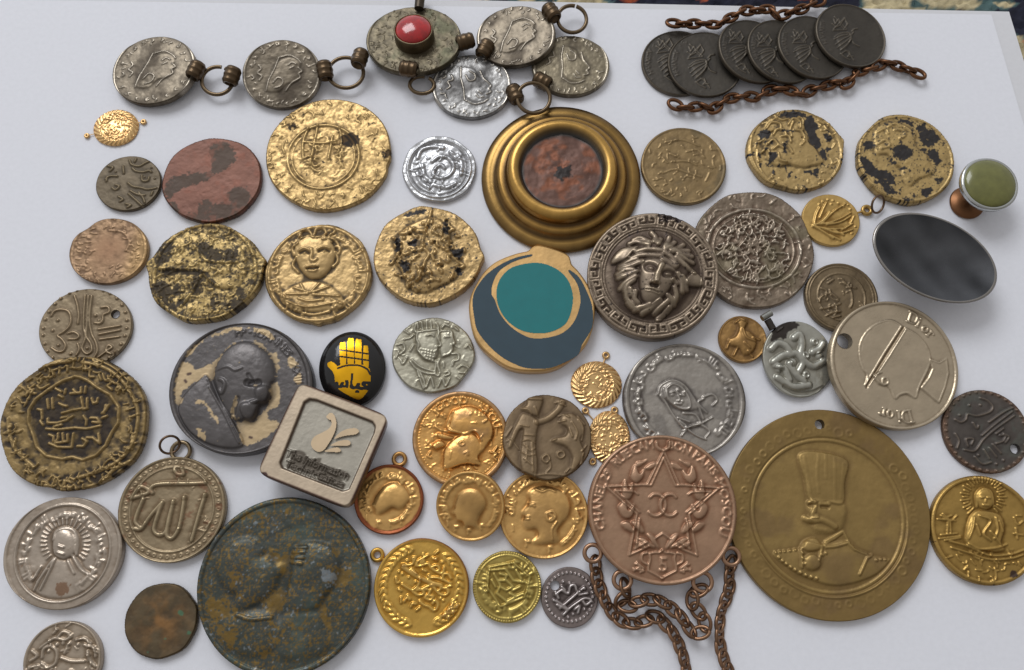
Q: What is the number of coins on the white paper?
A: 55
